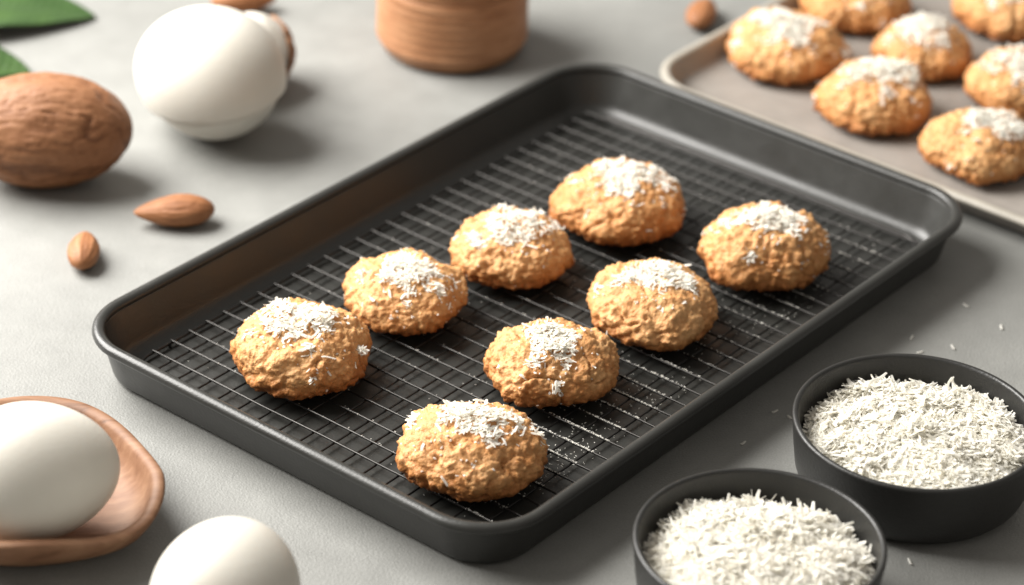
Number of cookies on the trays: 15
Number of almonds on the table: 4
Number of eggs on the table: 3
